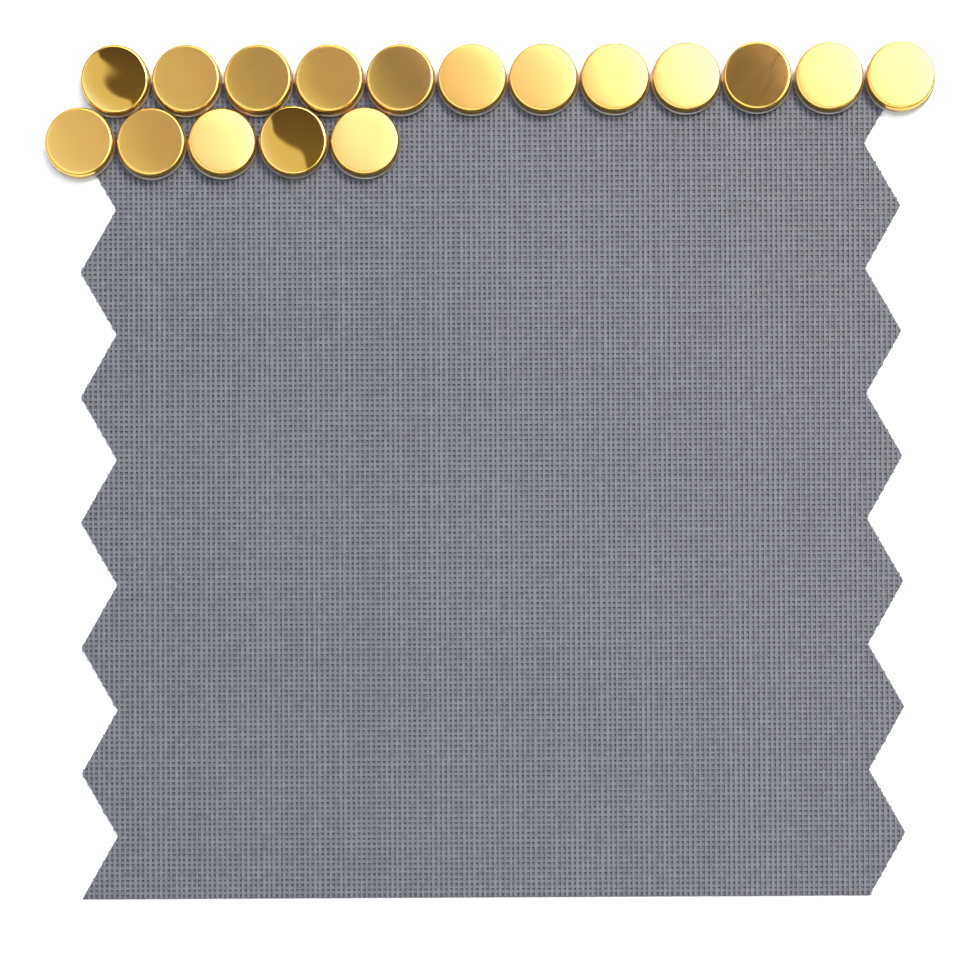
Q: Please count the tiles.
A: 17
